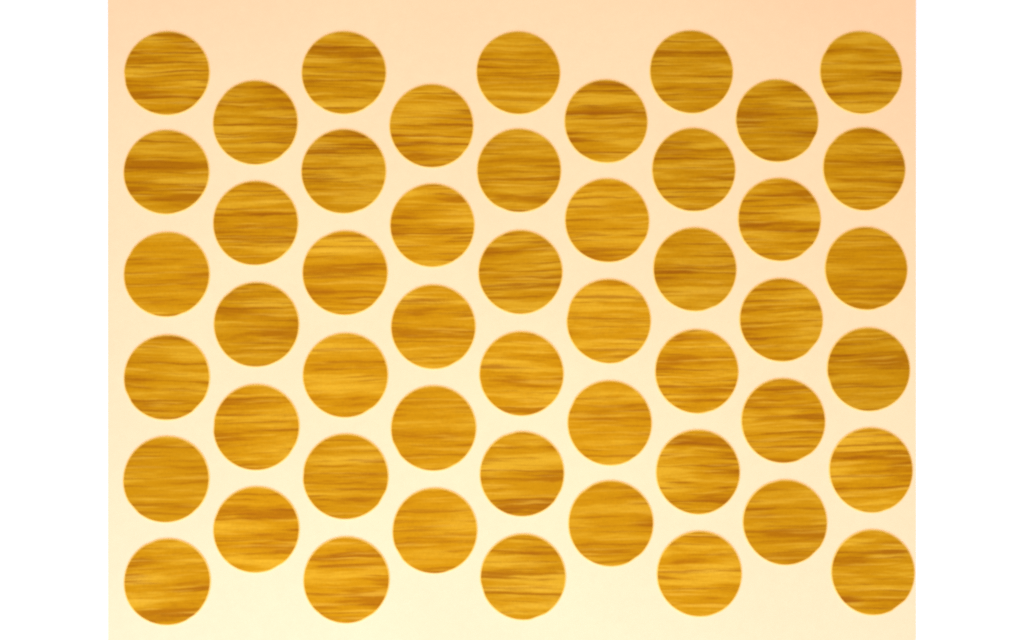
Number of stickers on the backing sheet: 50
